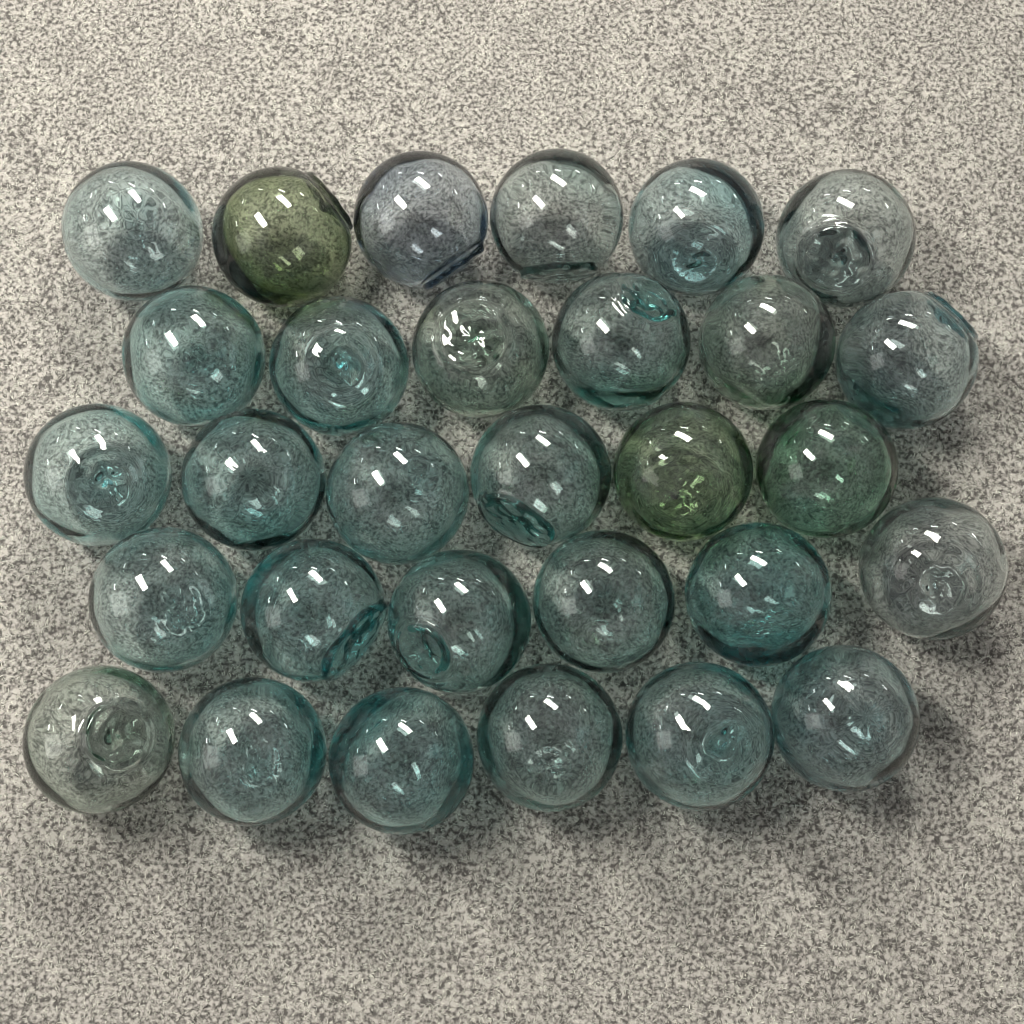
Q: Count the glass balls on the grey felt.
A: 30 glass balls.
